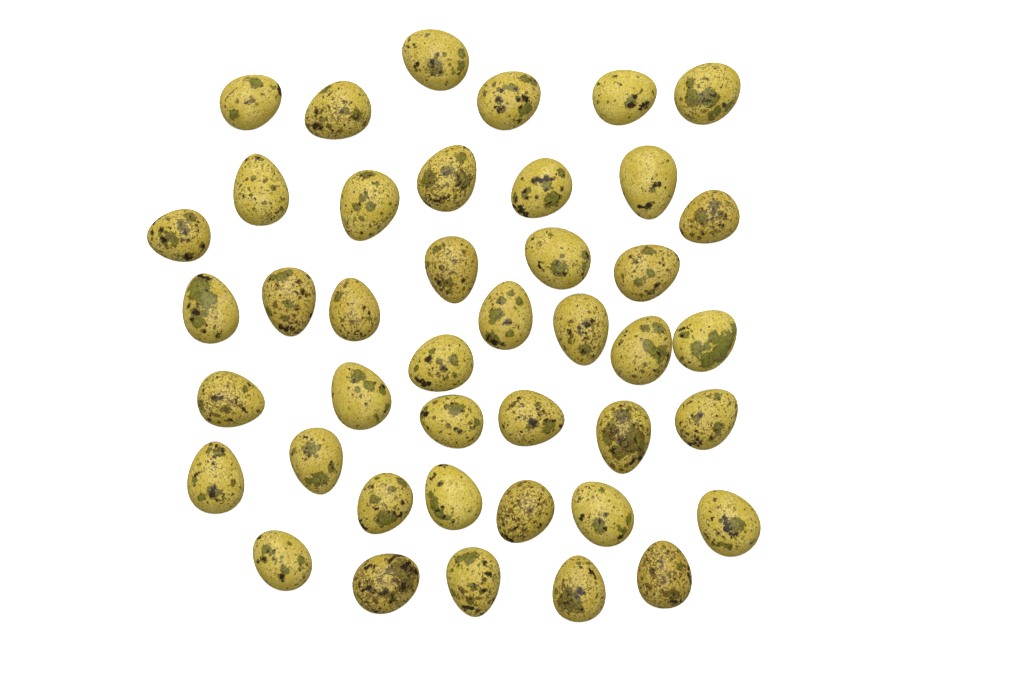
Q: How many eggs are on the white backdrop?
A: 42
